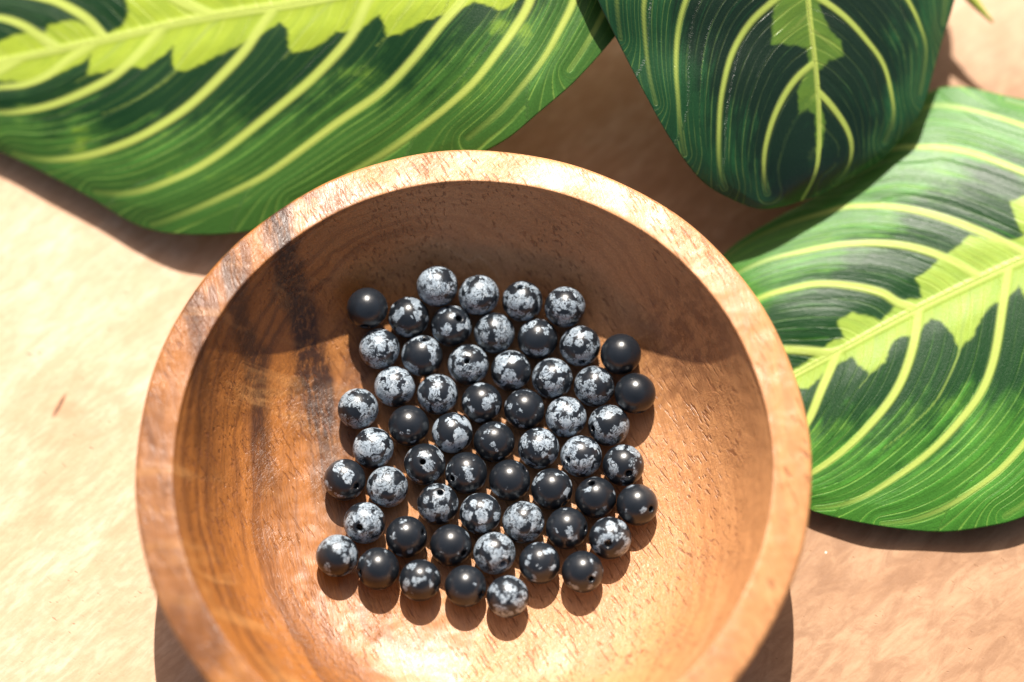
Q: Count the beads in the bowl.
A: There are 56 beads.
